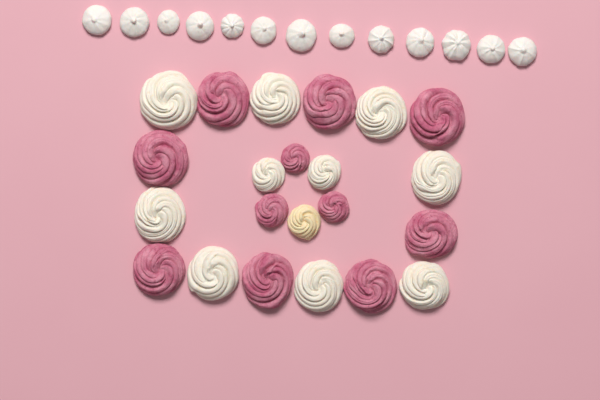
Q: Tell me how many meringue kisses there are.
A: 13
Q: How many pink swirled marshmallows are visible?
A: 11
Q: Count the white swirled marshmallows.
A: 10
